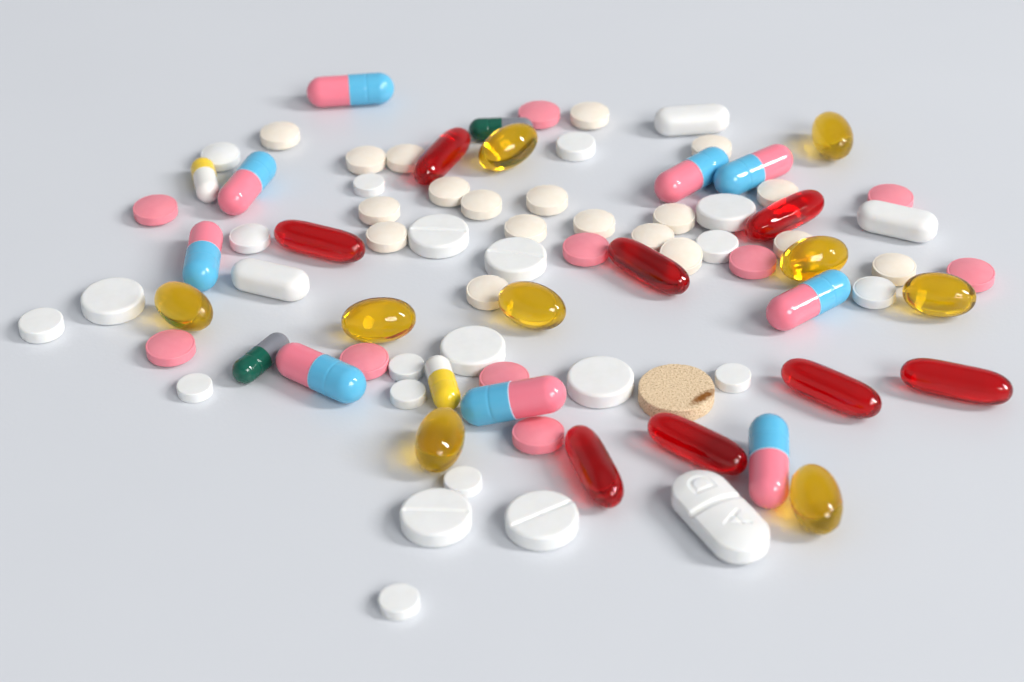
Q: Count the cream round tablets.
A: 19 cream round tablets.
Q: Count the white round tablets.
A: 21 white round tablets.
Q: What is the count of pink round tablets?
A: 10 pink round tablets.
